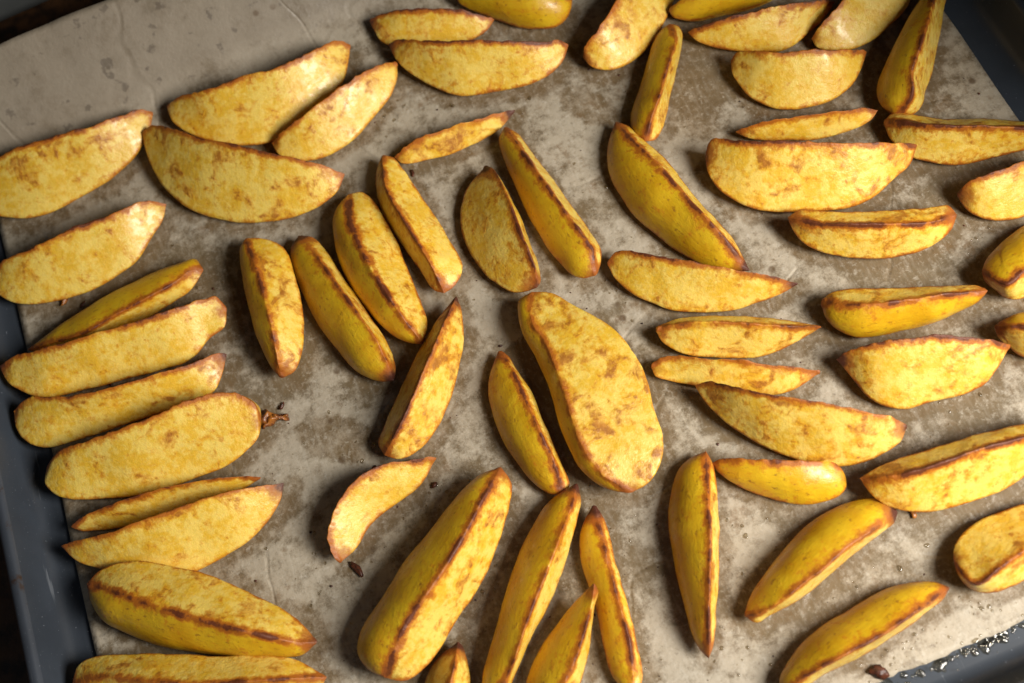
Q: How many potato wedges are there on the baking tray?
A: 59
